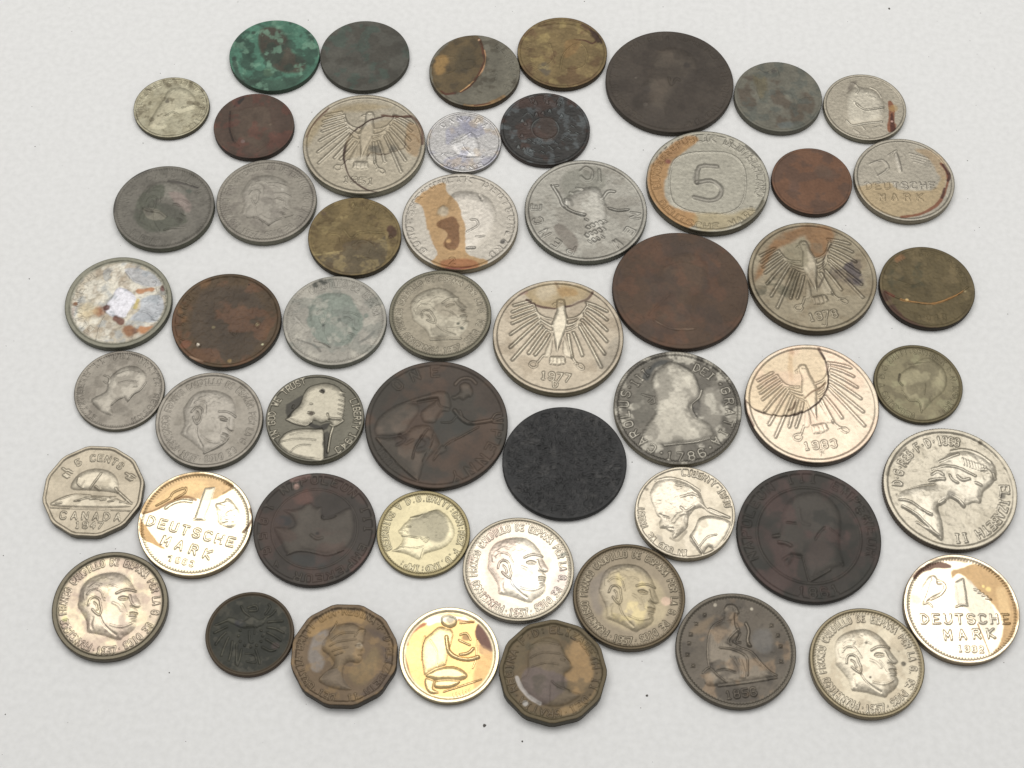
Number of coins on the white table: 53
